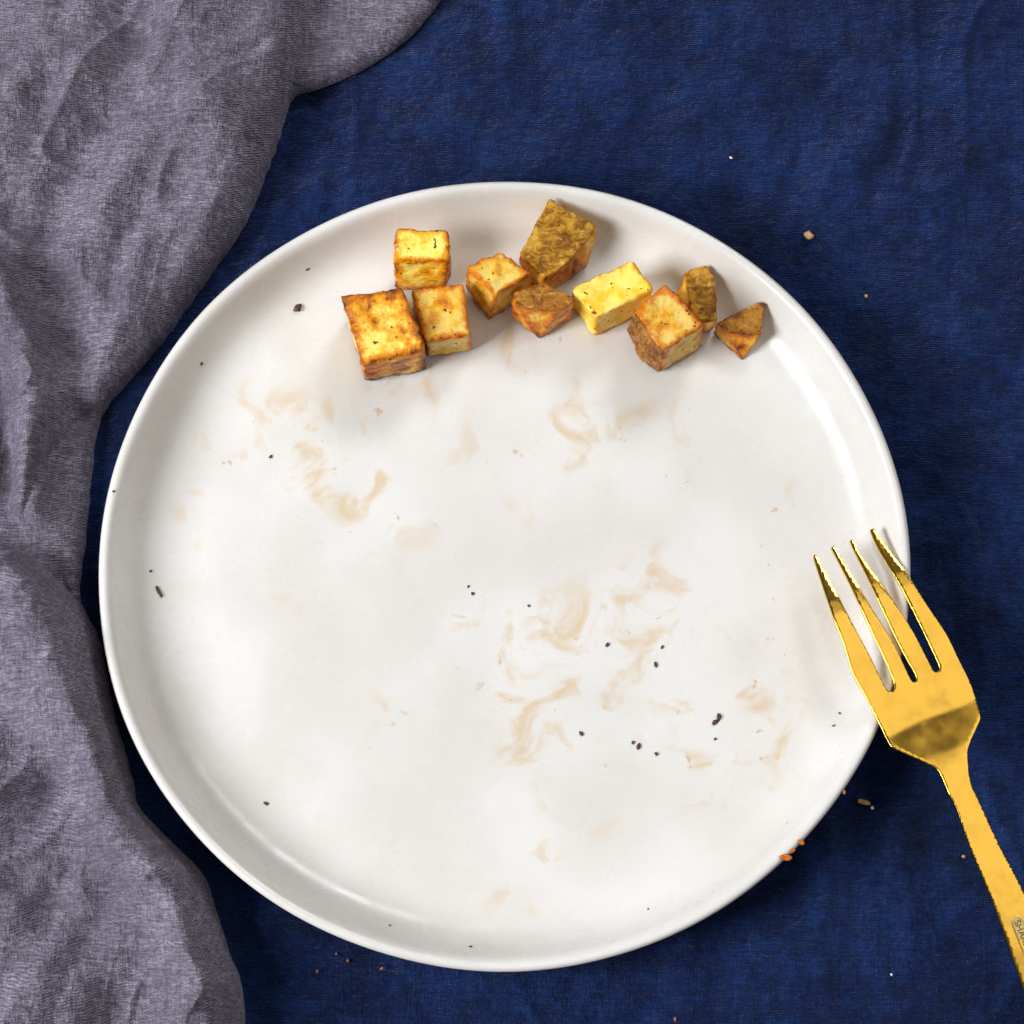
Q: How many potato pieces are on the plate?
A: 10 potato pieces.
